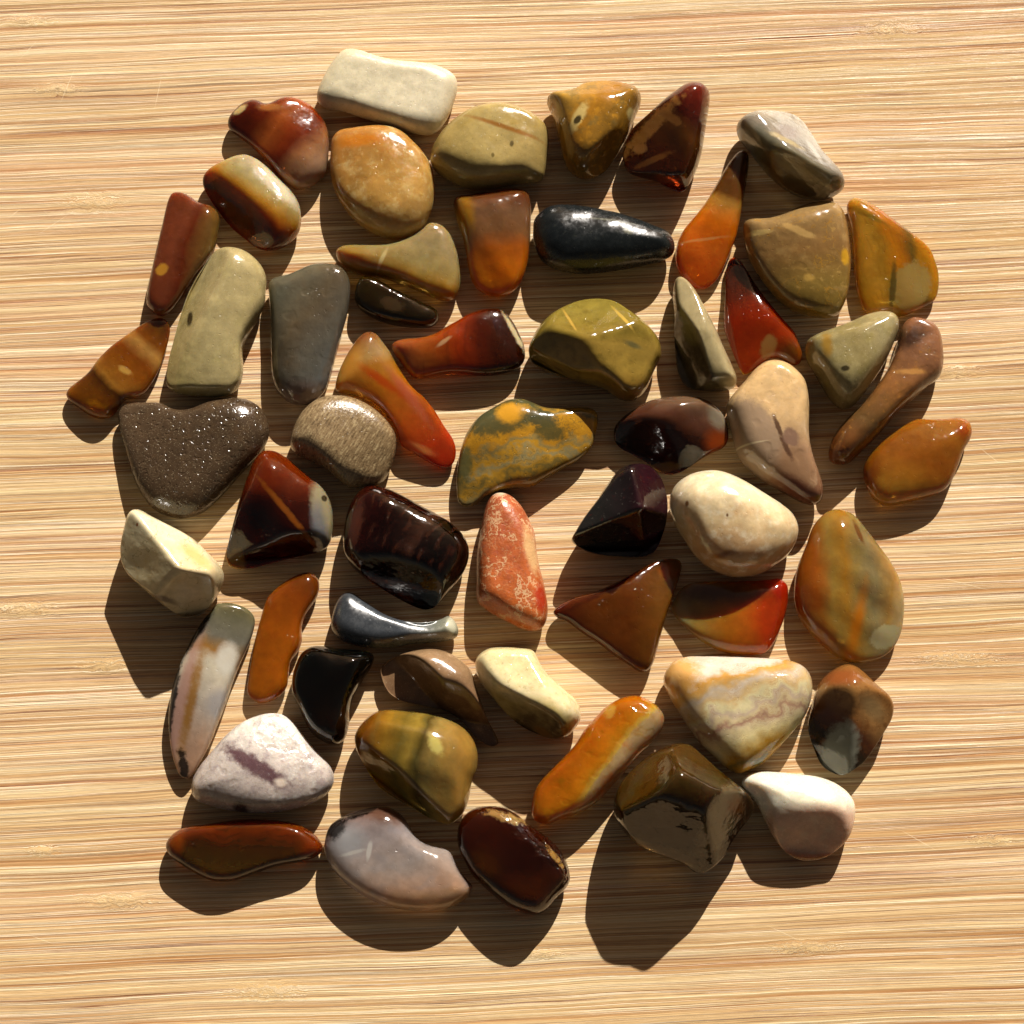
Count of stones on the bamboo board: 57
